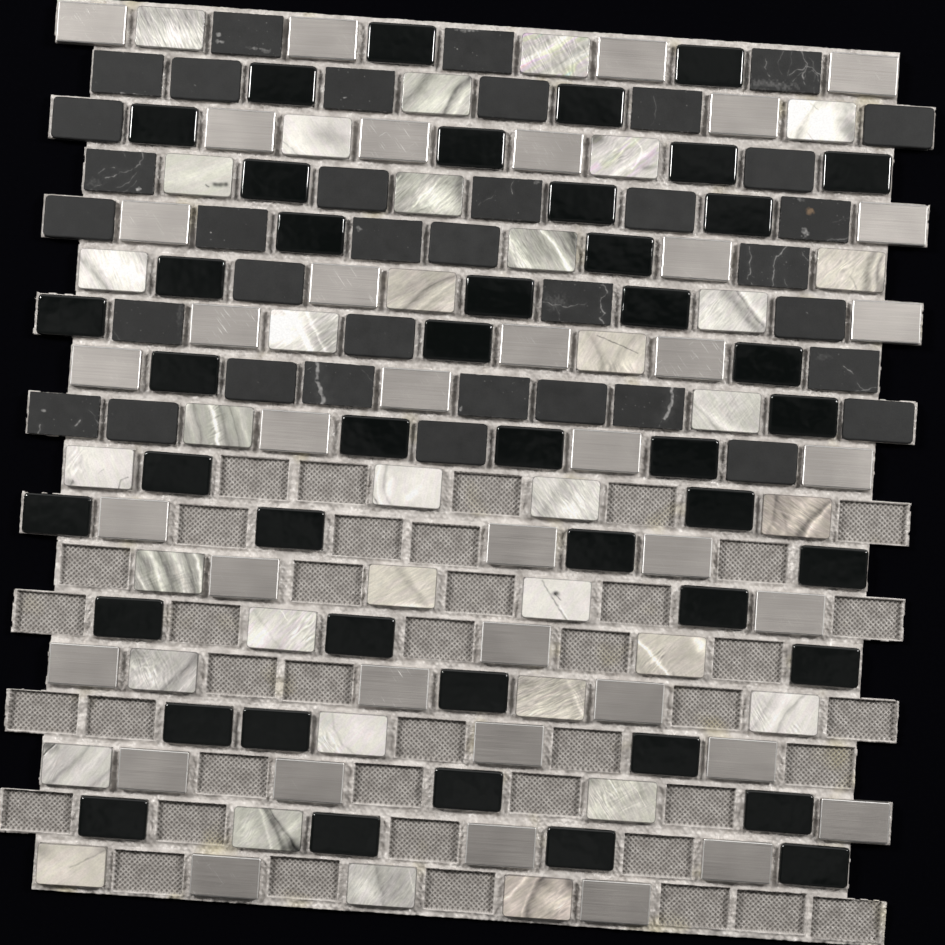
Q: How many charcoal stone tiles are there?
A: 37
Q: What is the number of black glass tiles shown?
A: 44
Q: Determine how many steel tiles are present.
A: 39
